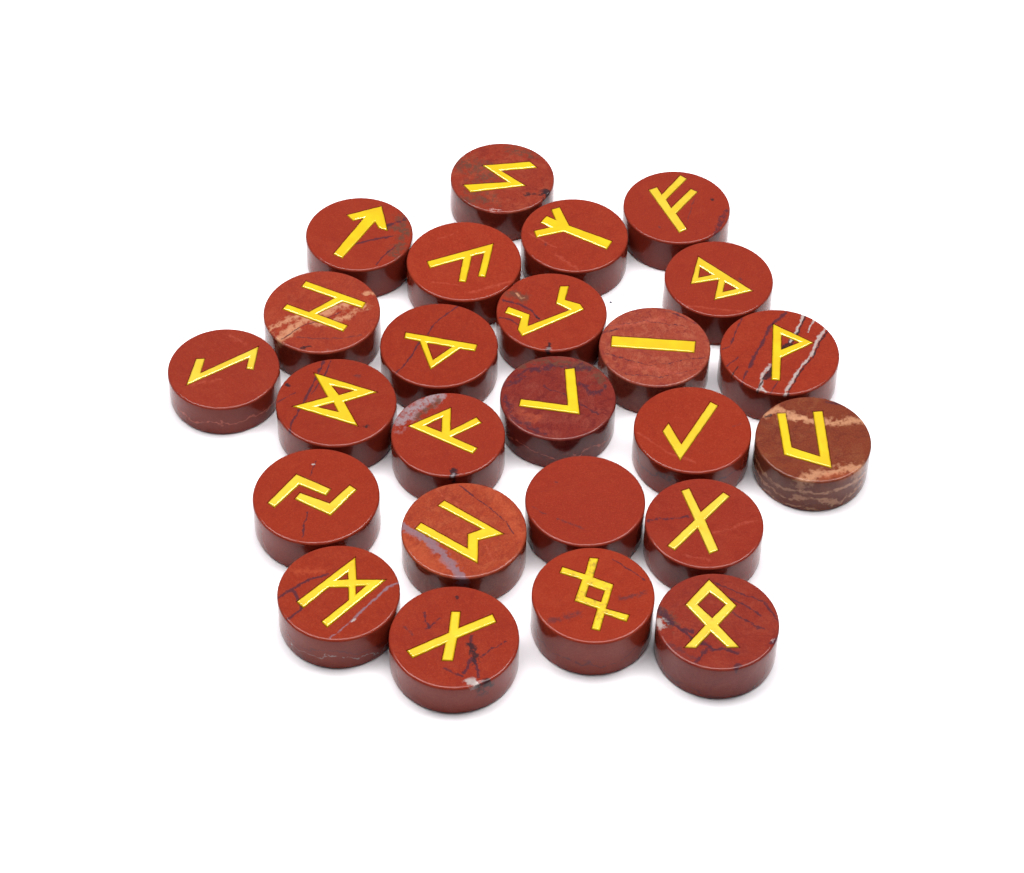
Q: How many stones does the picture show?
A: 25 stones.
